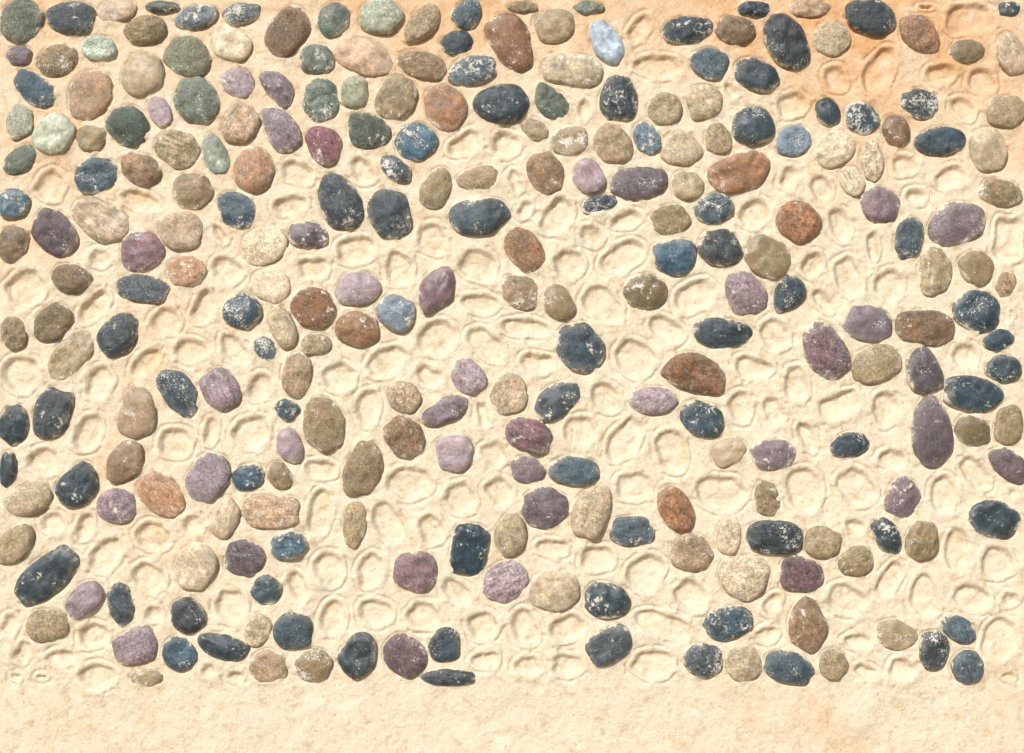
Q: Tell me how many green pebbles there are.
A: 18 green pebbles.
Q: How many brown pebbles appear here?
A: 113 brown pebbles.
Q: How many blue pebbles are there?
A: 84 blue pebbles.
